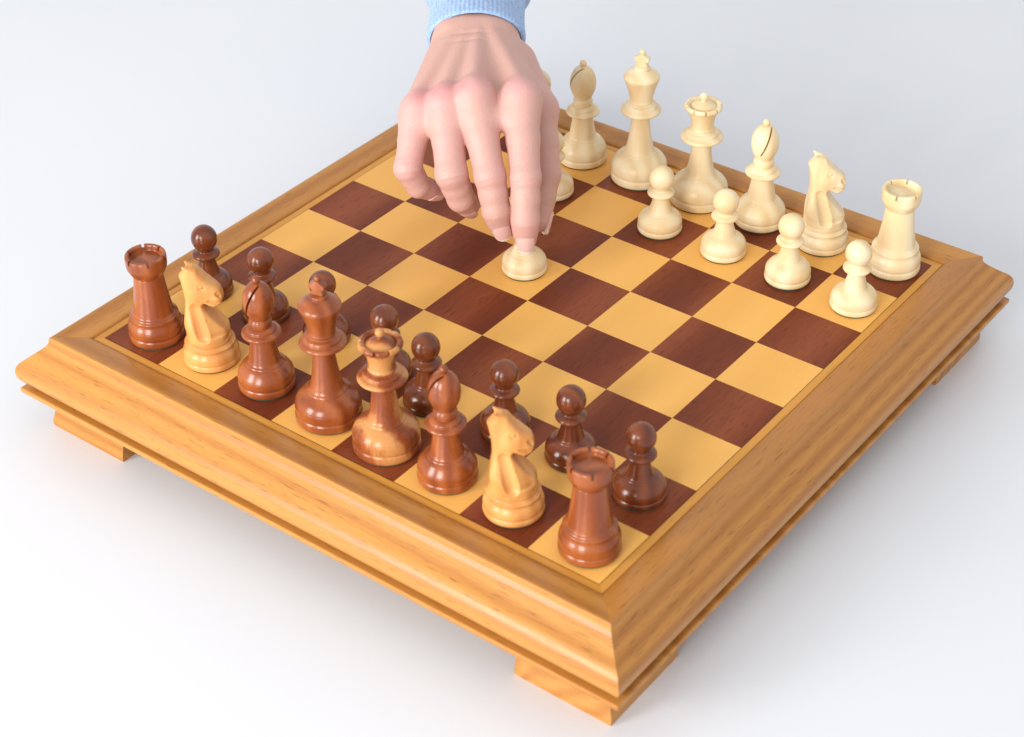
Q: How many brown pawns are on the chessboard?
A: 8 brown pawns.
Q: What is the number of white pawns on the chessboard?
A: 6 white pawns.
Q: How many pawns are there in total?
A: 14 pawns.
